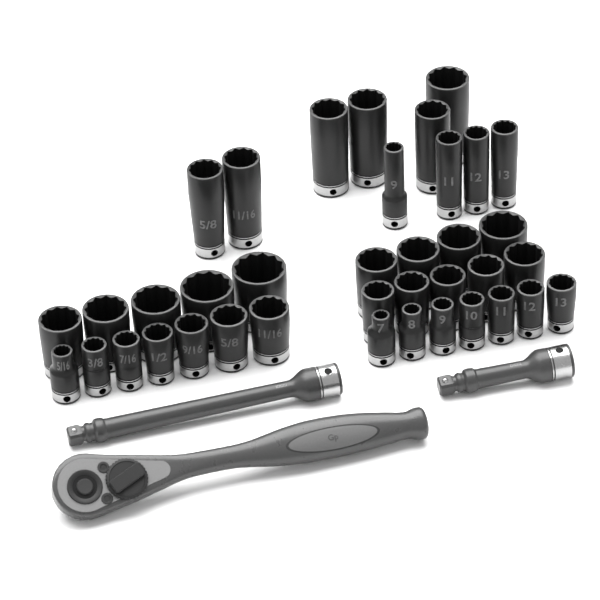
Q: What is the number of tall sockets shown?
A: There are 10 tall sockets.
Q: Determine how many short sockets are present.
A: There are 28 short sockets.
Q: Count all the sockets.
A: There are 38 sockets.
